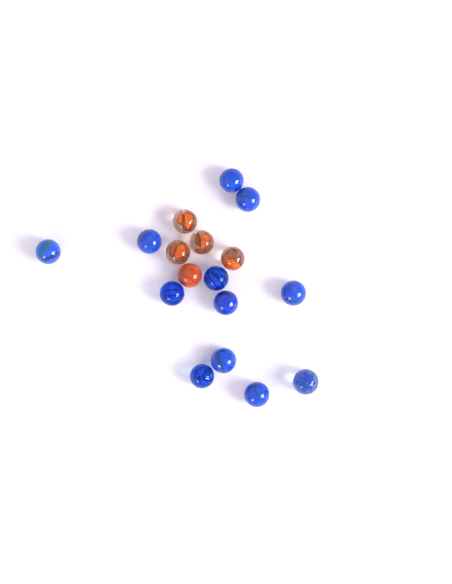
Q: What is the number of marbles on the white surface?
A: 17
